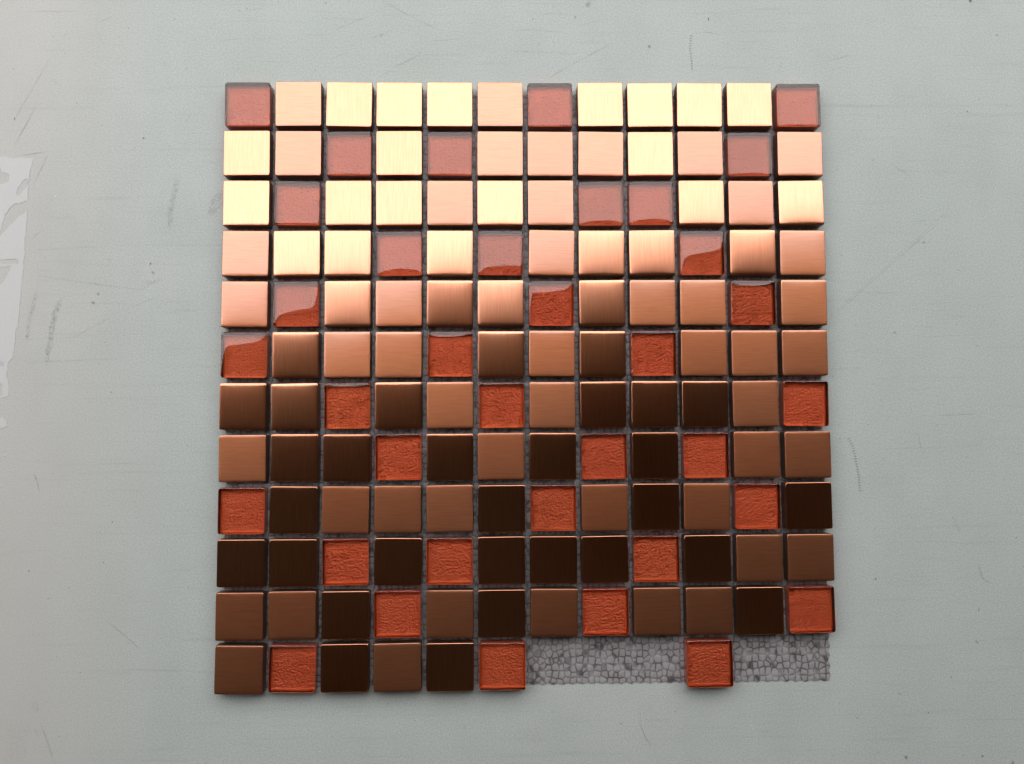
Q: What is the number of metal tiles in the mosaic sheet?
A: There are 103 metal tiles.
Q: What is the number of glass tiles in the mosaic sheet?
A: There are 36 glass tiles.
